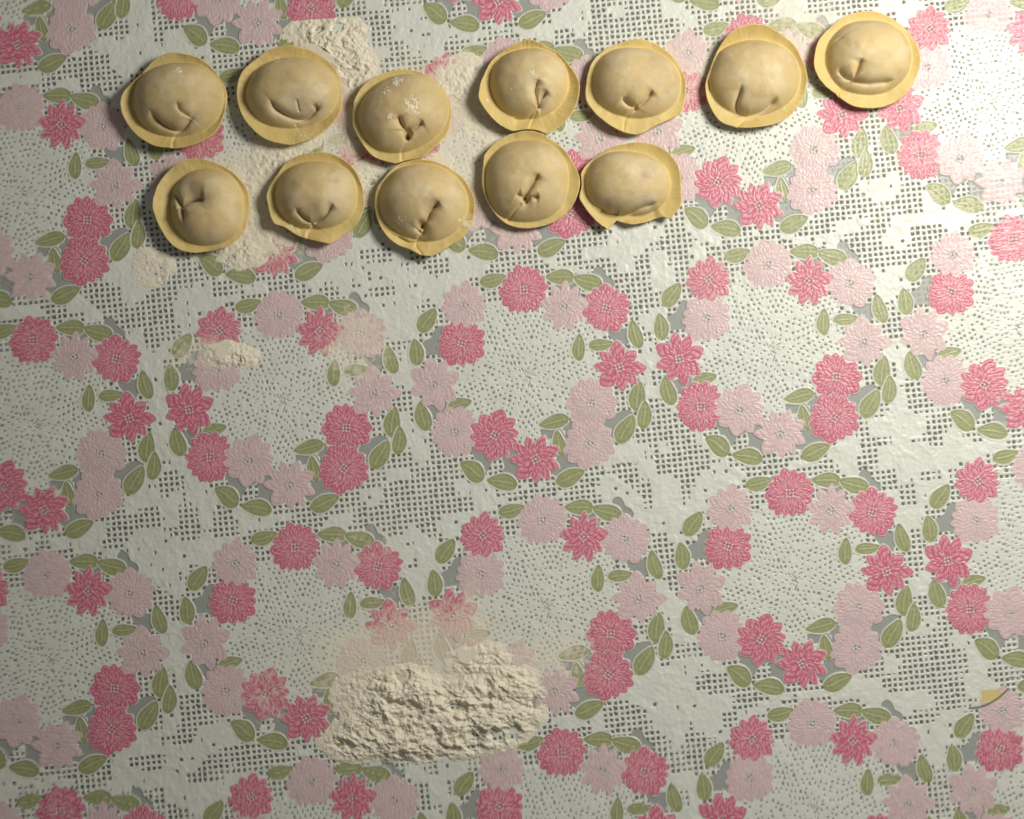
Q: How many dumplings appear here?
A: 12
